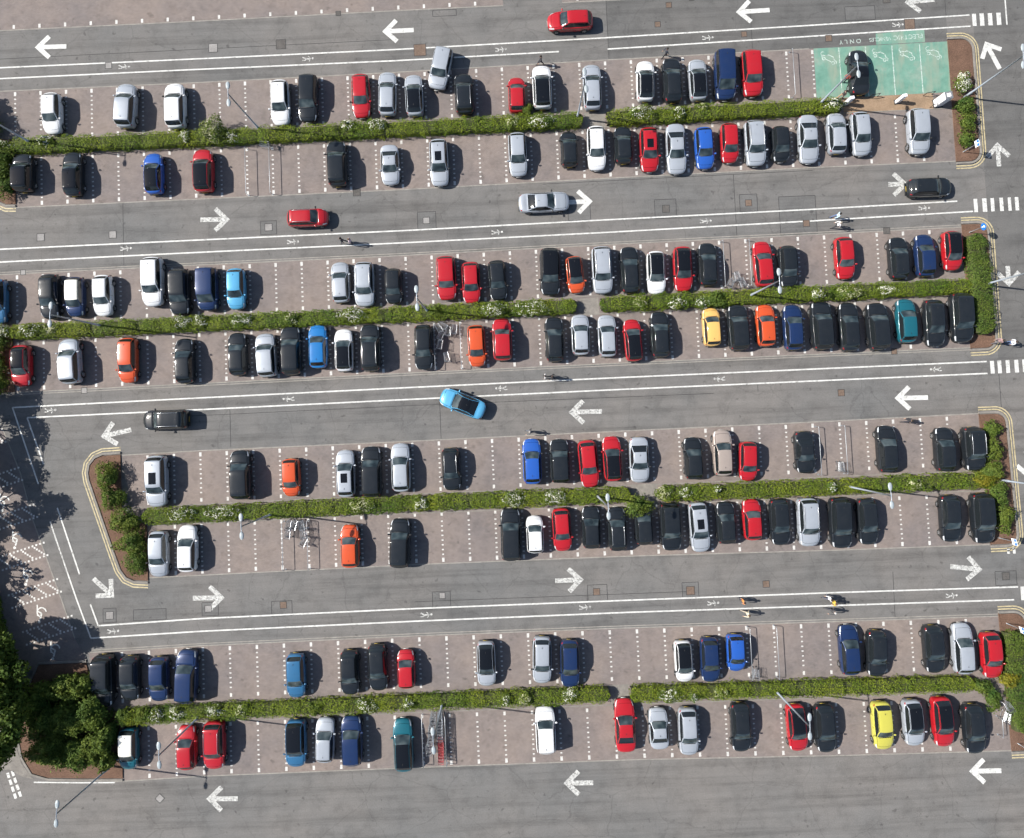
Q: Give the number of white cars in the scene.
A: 14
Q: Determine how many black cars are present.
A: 64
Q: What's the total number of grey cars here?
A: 37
